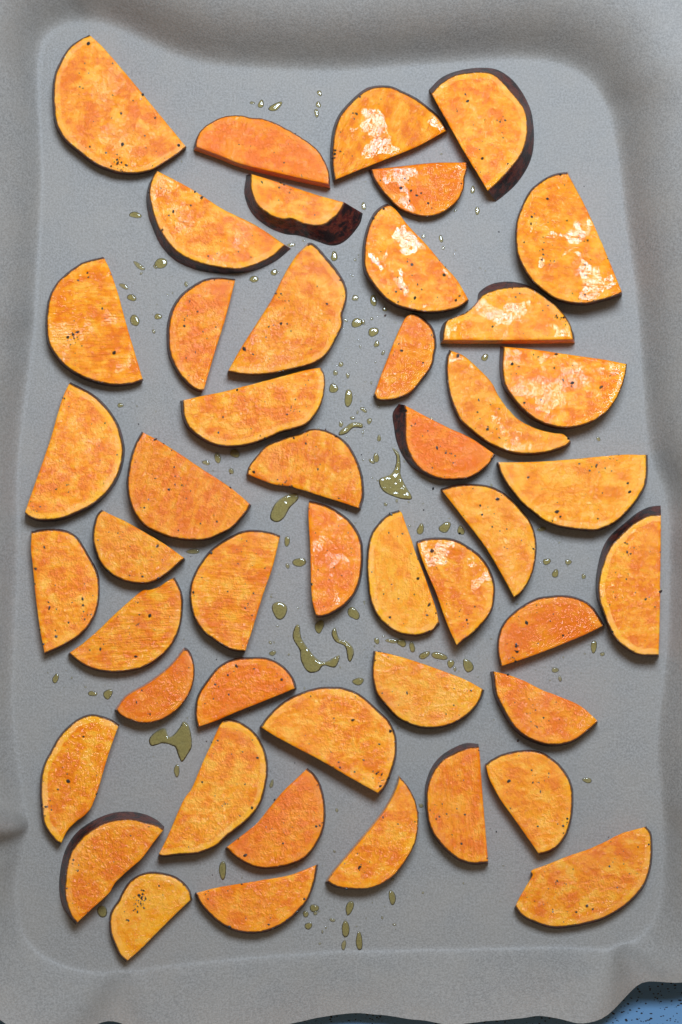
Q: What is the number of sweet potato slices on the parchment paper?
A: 47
